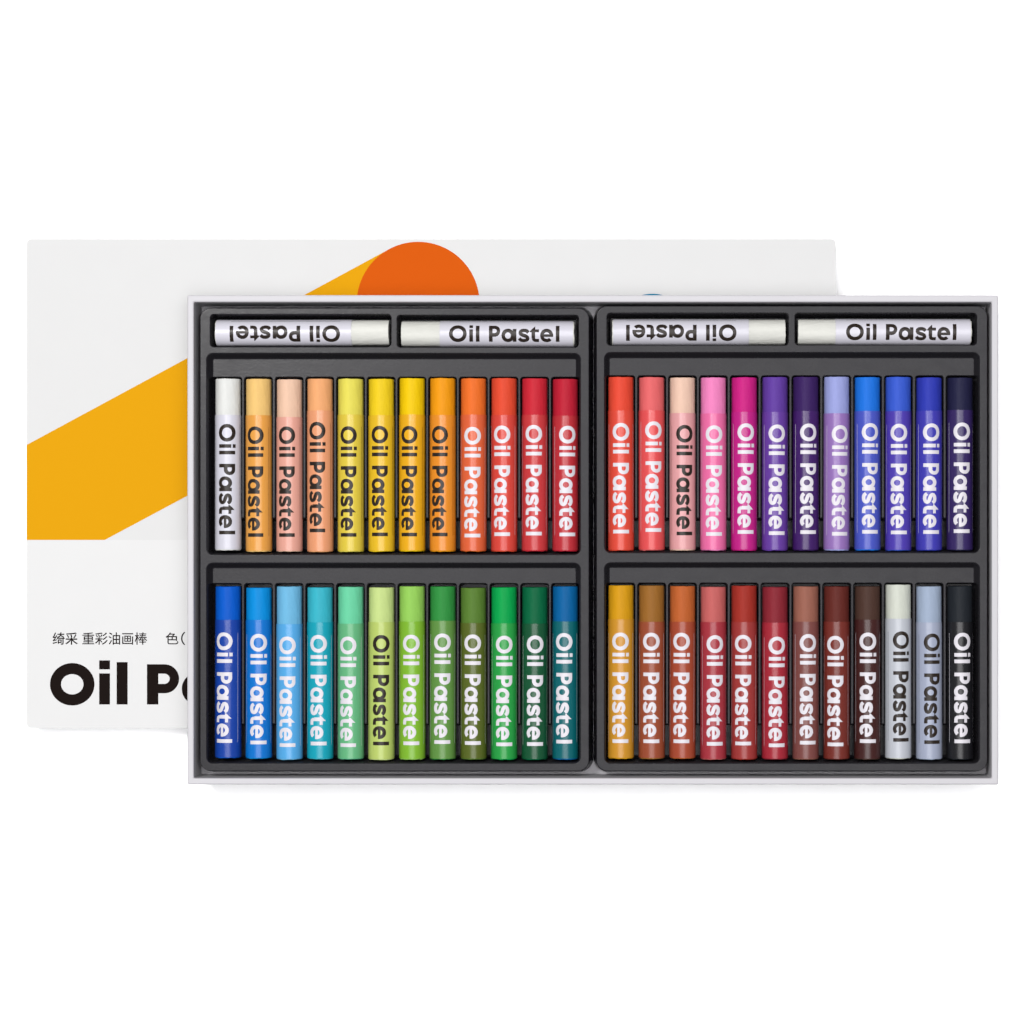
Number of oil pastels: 52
